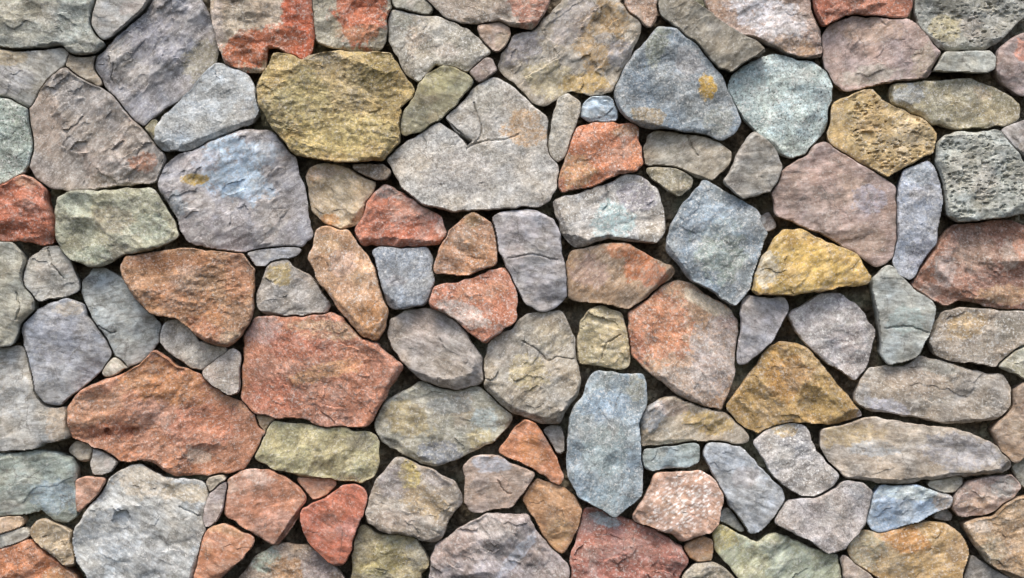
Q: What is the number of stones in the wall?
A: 132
